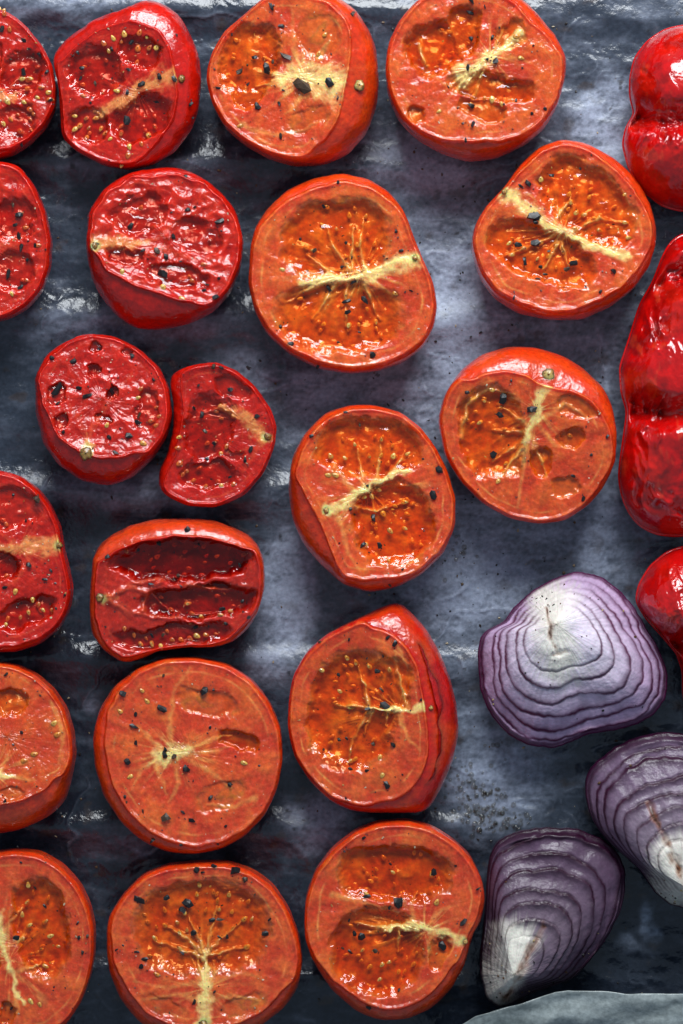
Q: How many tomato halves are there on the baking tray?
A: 20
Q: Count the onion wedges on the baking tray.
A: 3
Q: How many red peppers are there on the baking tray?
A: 3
